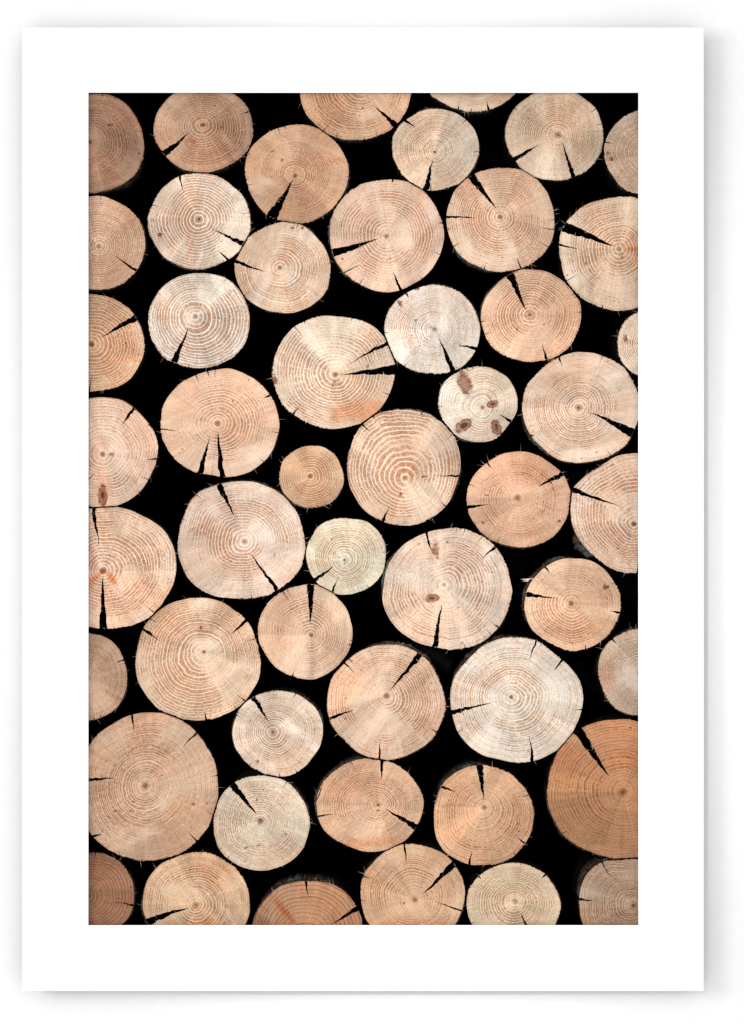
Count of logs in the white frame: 51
